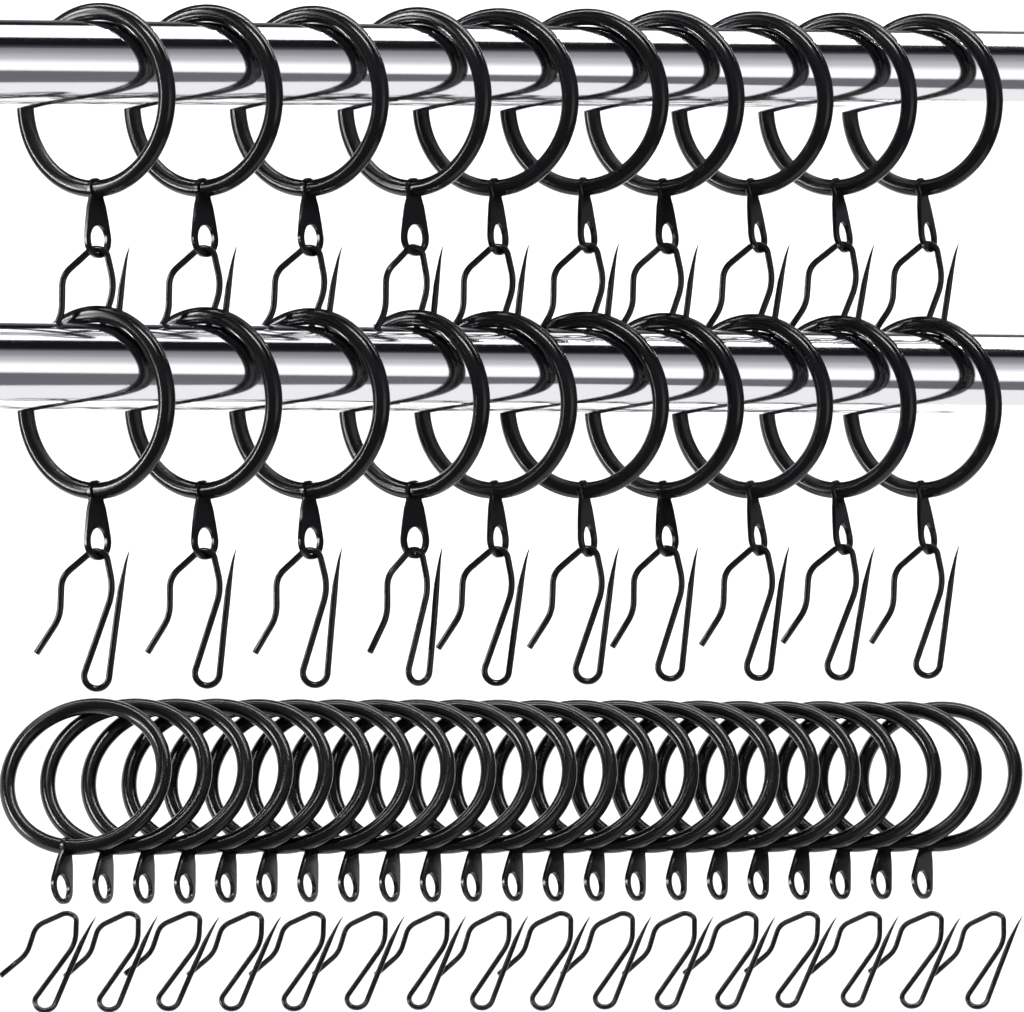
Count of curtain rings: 42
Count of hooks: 36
